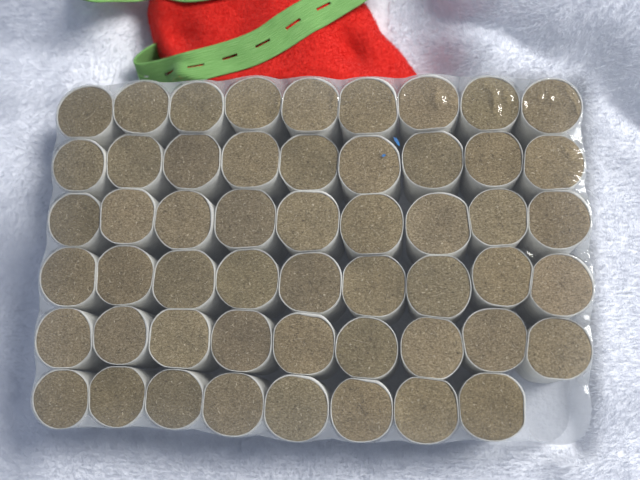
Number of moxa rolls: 53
